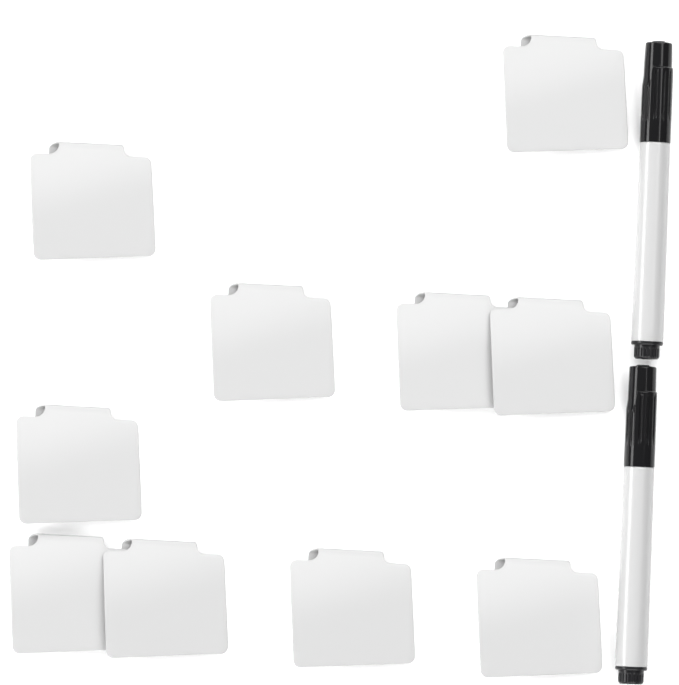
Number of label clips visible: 10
